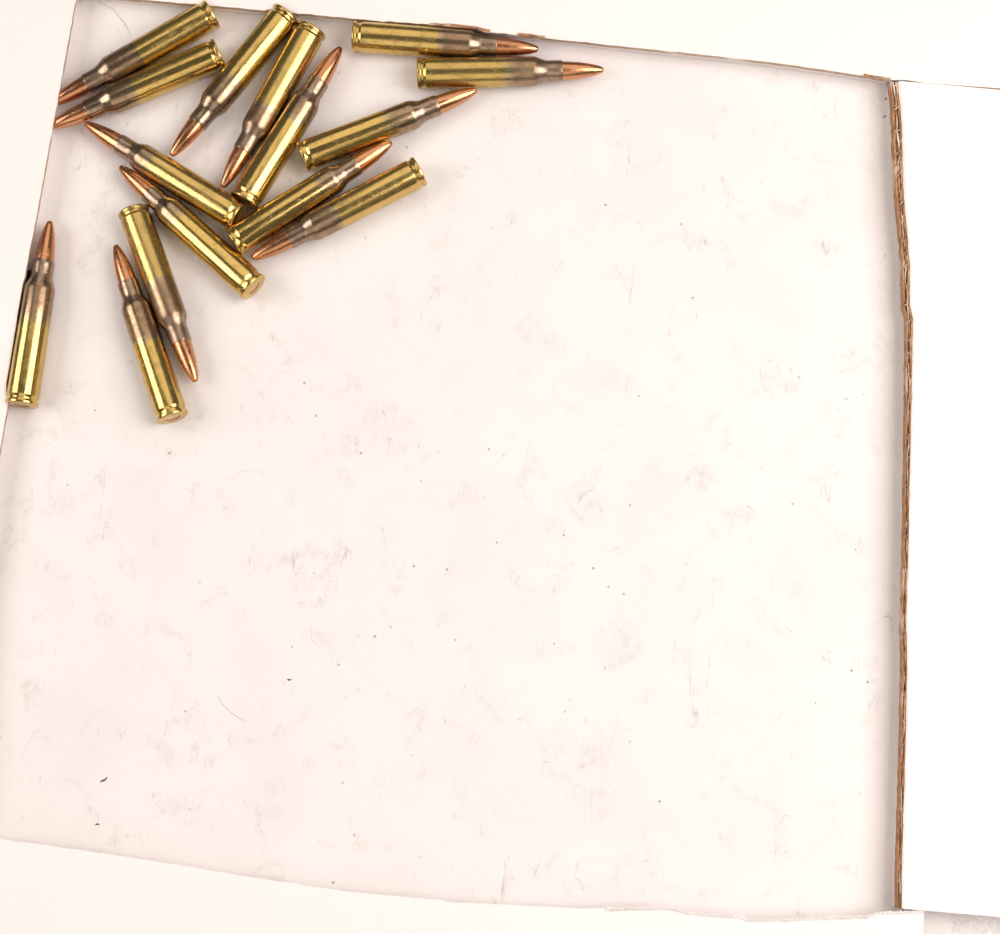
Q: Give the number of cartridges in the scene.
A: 15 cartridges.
